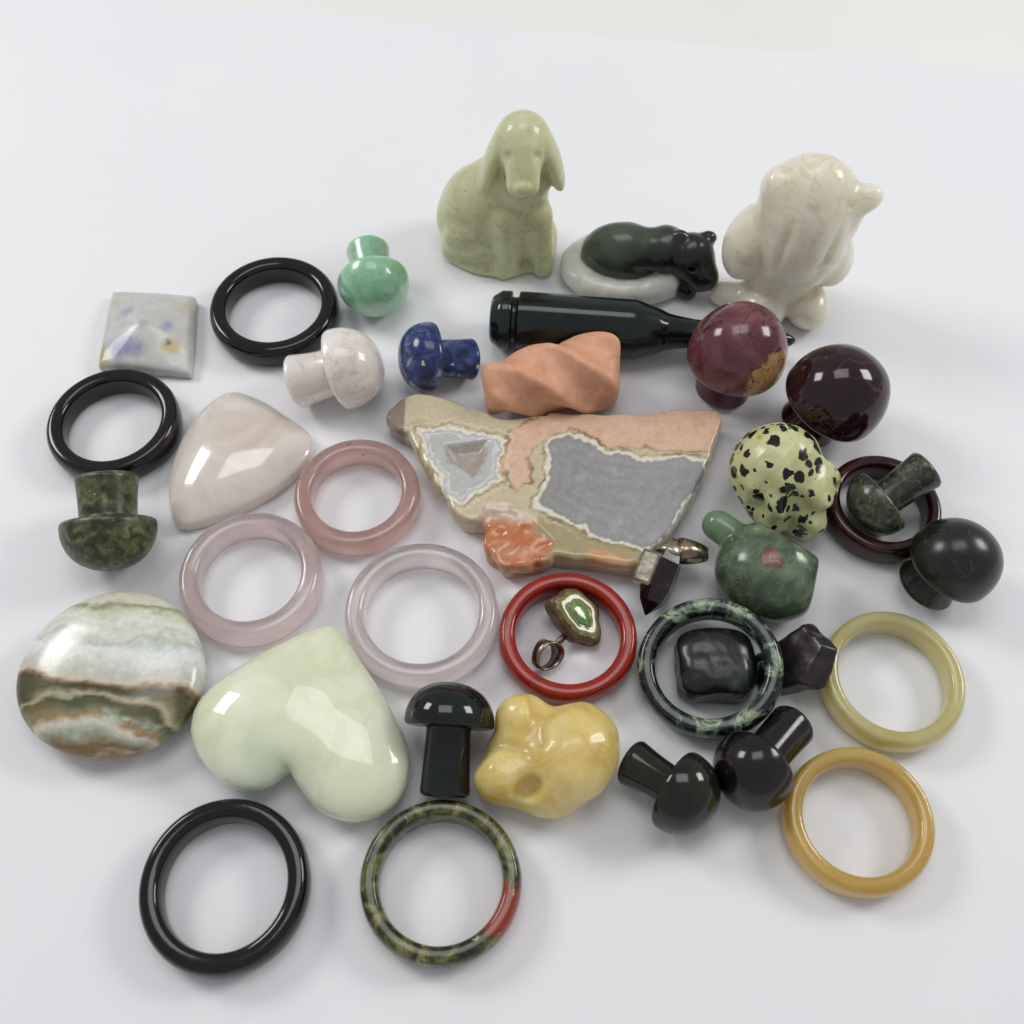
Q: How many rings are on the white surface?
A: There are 12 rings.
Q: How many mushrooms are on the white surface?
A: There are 11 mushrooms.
